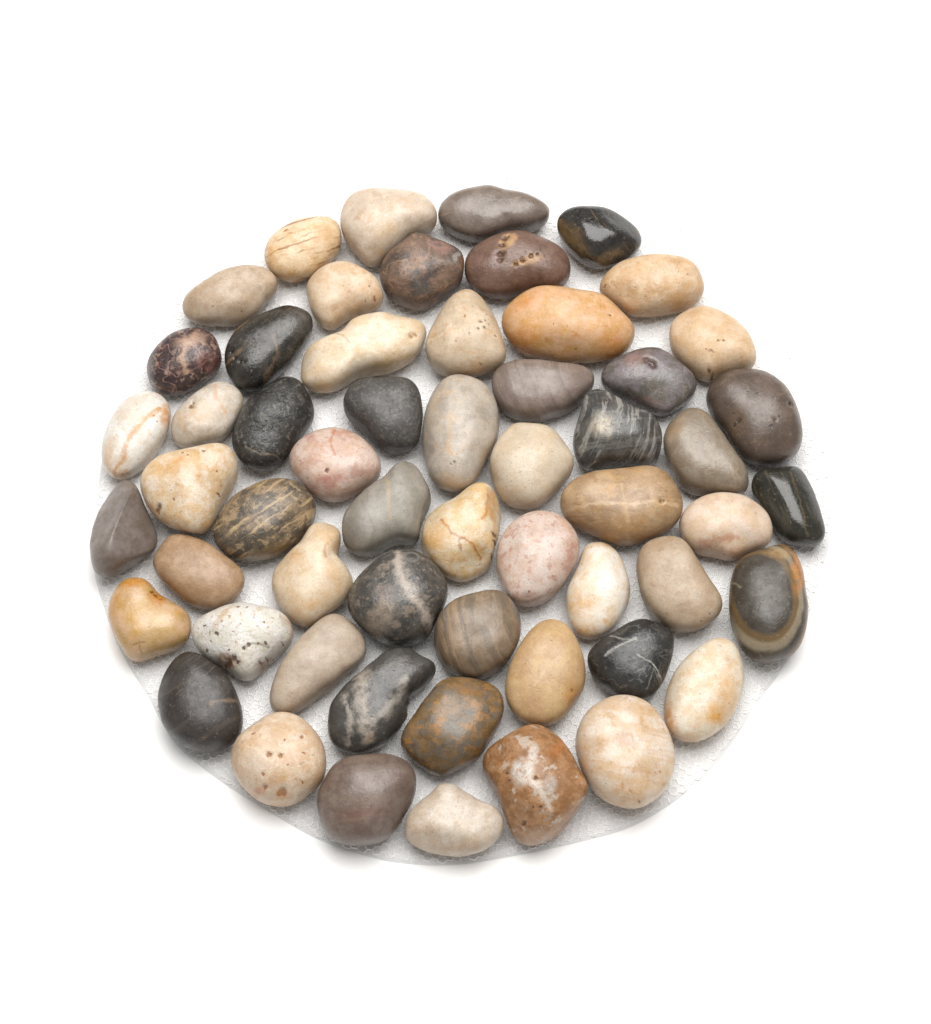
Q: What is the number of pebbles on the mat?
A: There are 57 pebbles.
